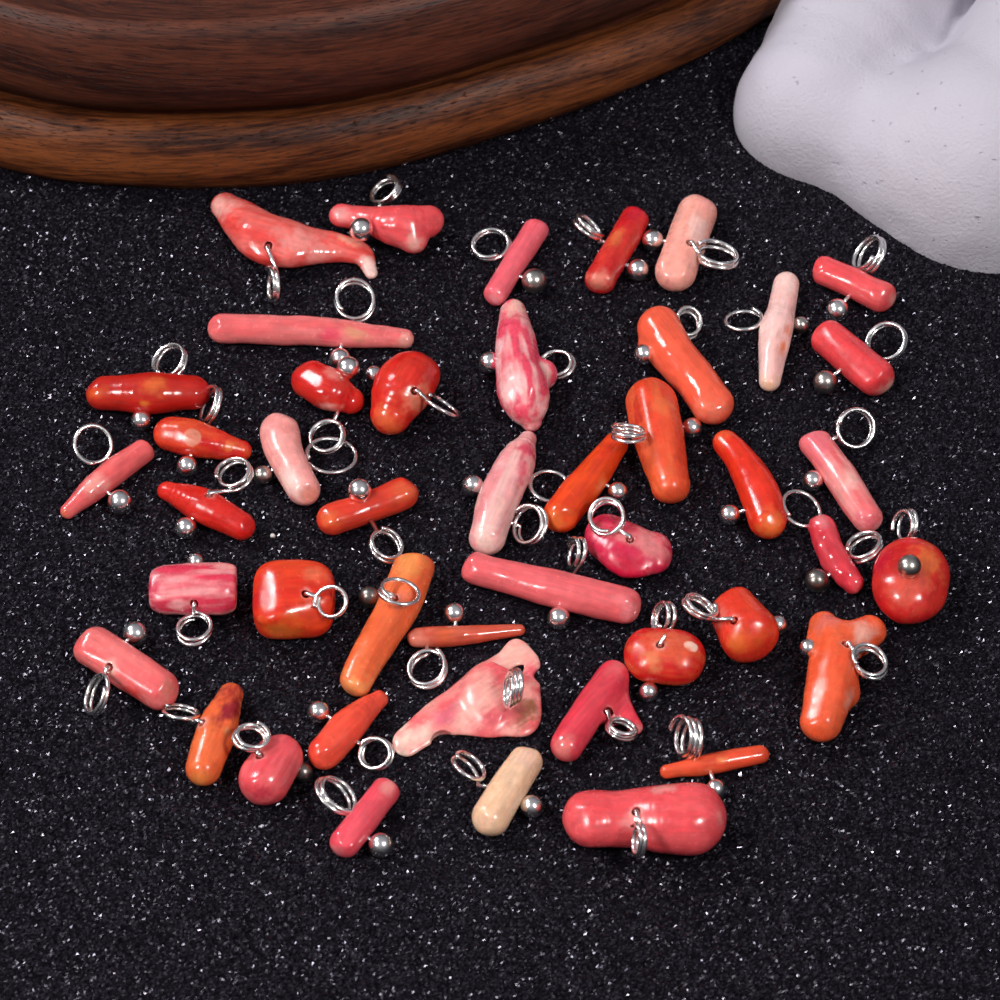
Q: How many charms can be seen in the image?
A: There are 45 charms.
